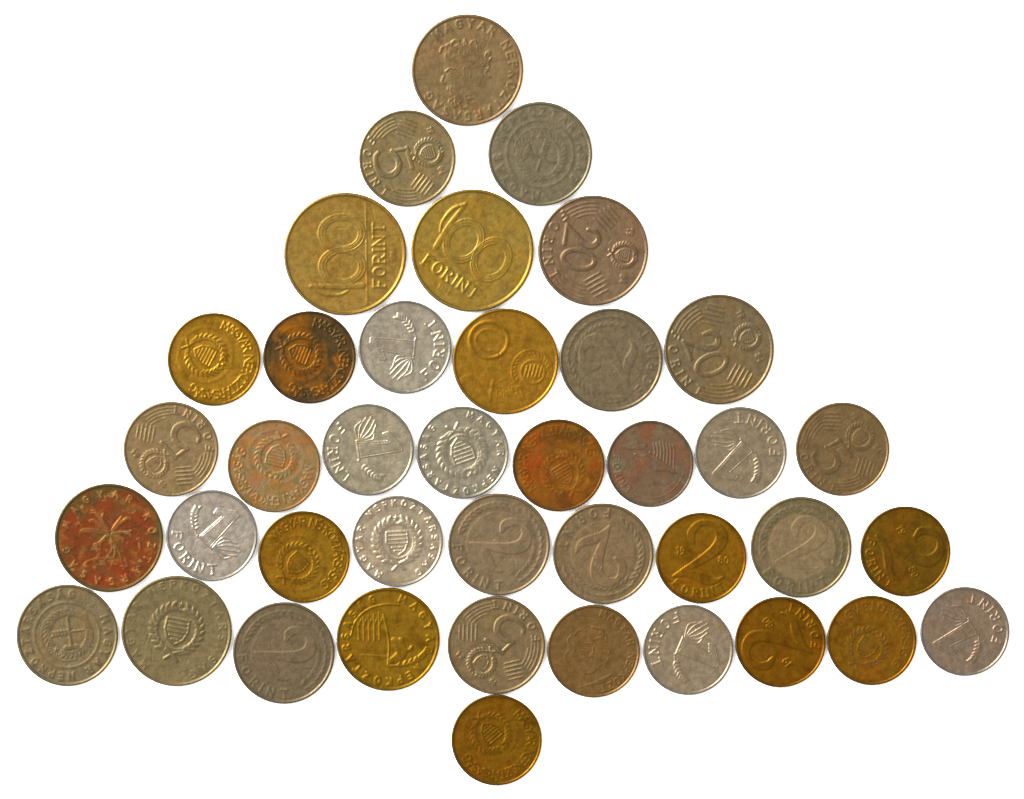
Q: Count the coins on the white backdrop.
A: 40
